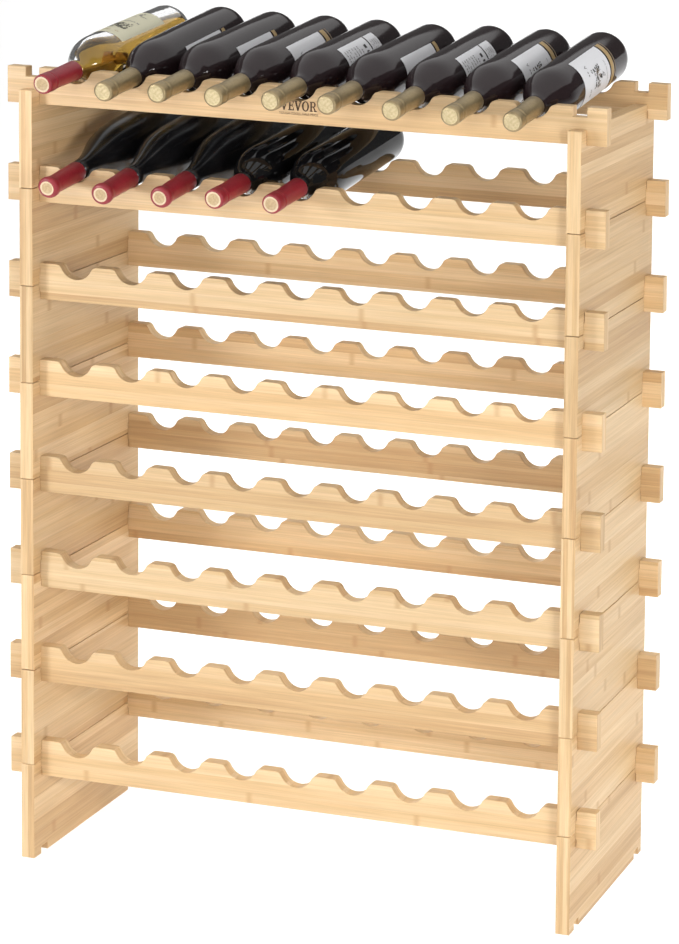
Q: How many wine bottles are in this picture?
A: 14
